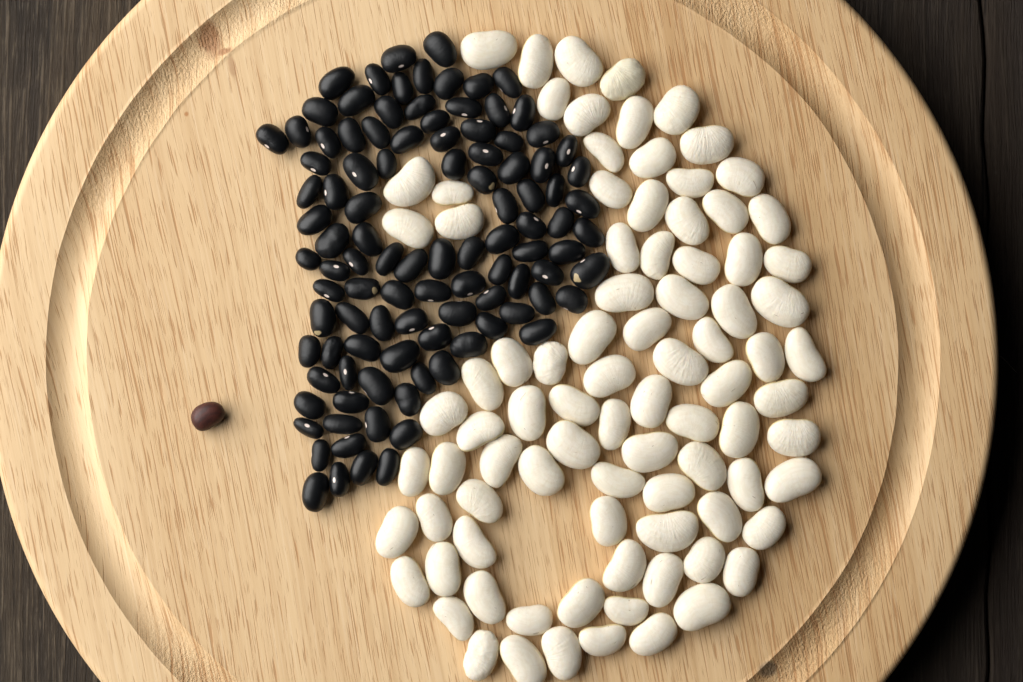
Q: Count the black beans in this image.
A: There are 104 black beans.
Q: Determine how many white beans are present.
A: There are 88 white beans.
